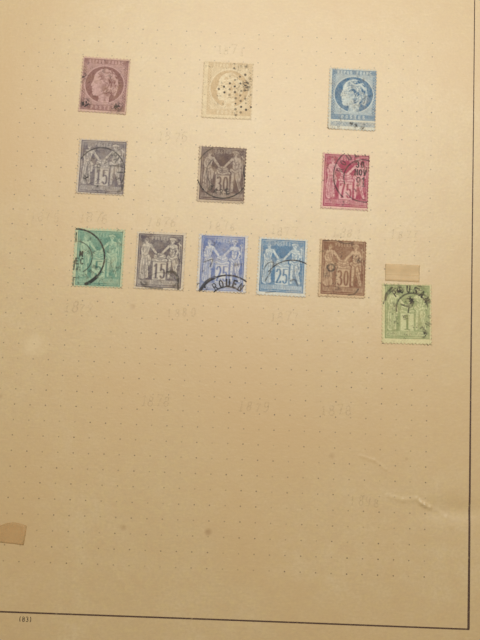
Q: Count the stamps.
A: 12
